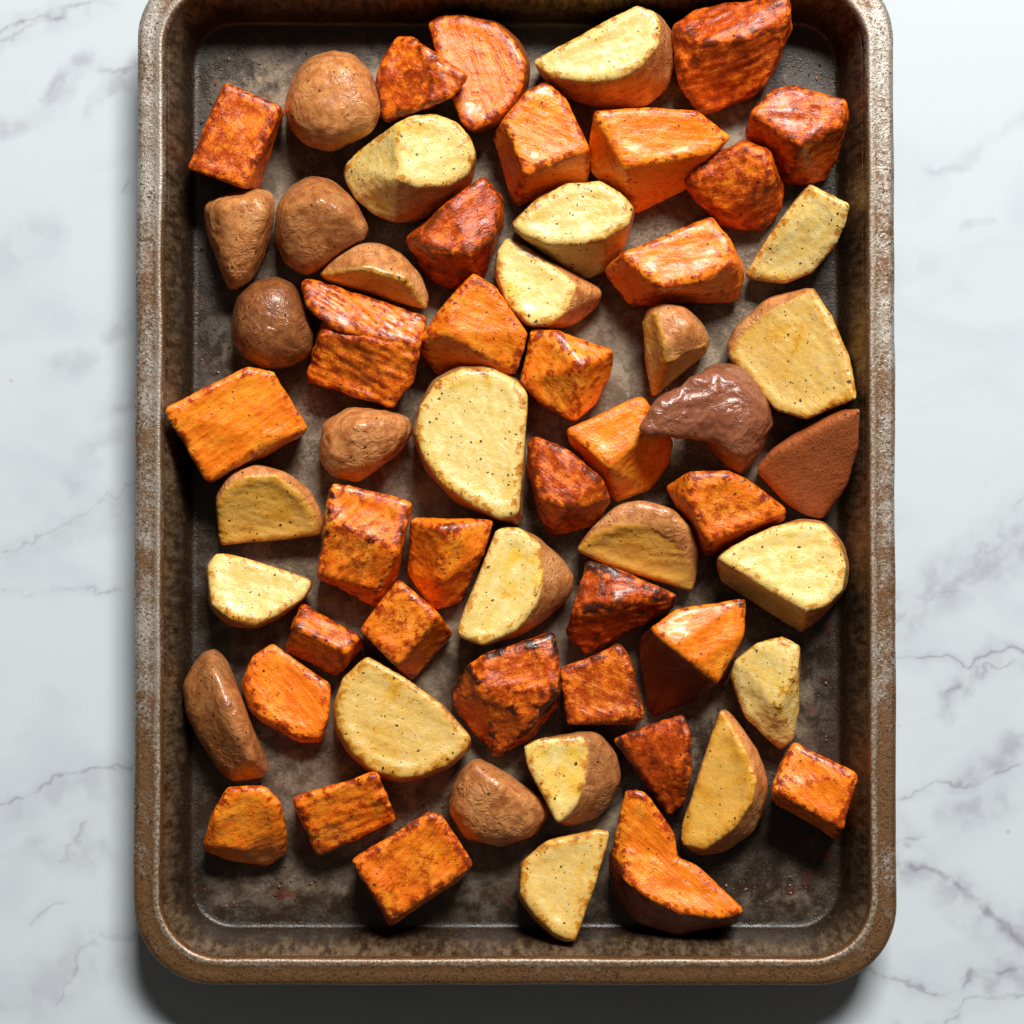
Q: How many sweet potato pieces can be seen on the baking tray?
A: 33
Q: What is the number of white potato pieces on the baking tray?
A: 27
